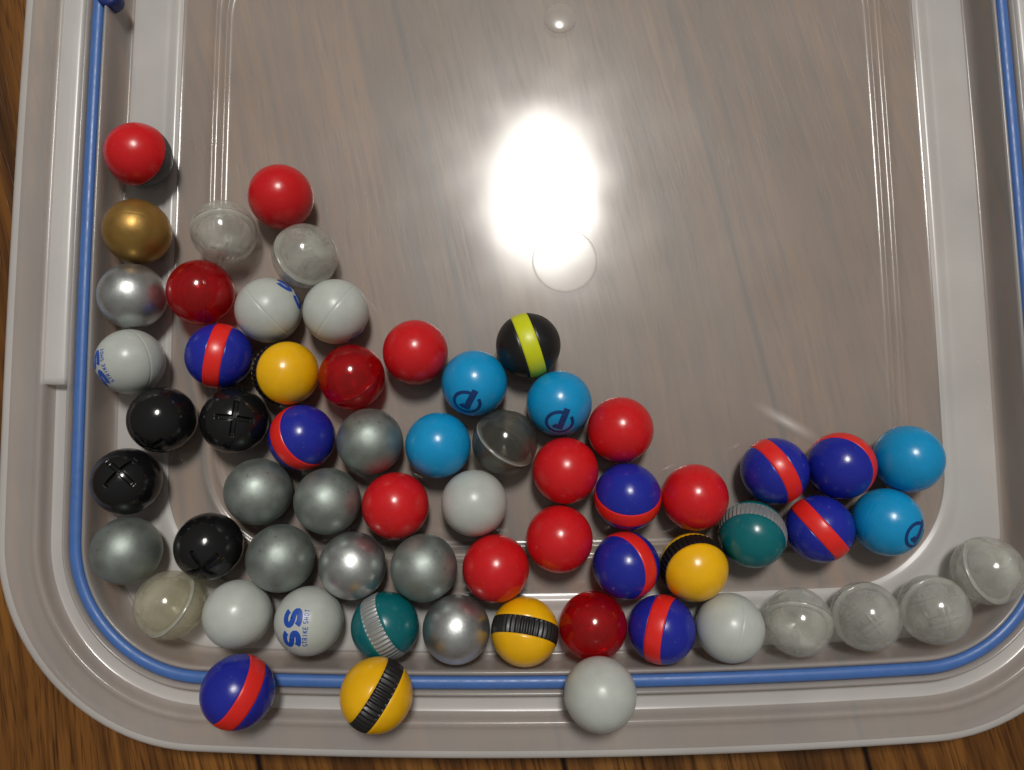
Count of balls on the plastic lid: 63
